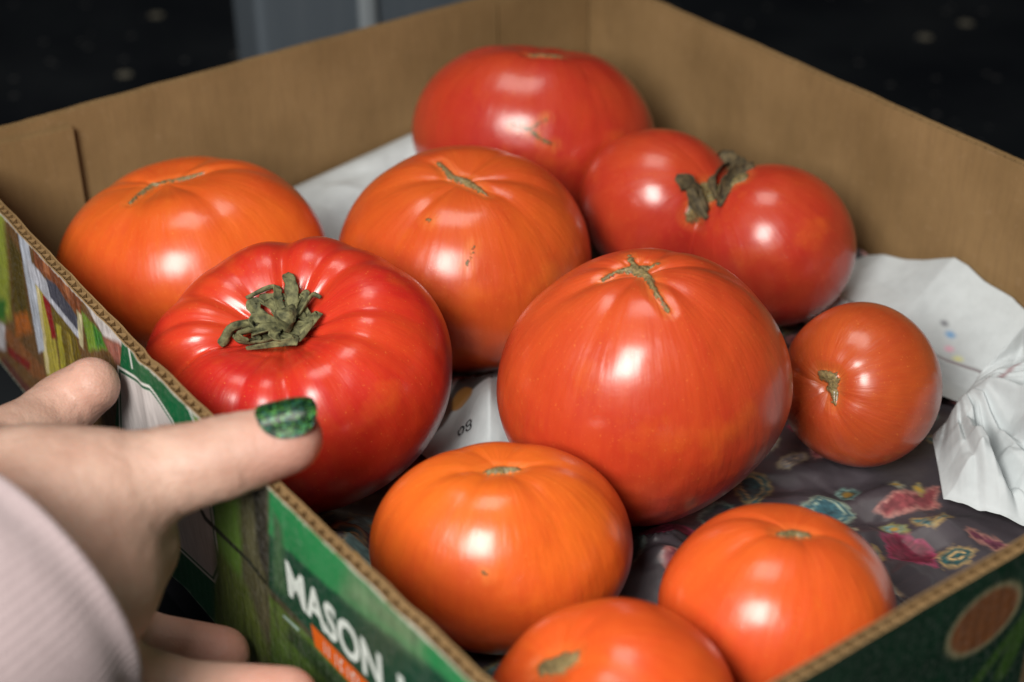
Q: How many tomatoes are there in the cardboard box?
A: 10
